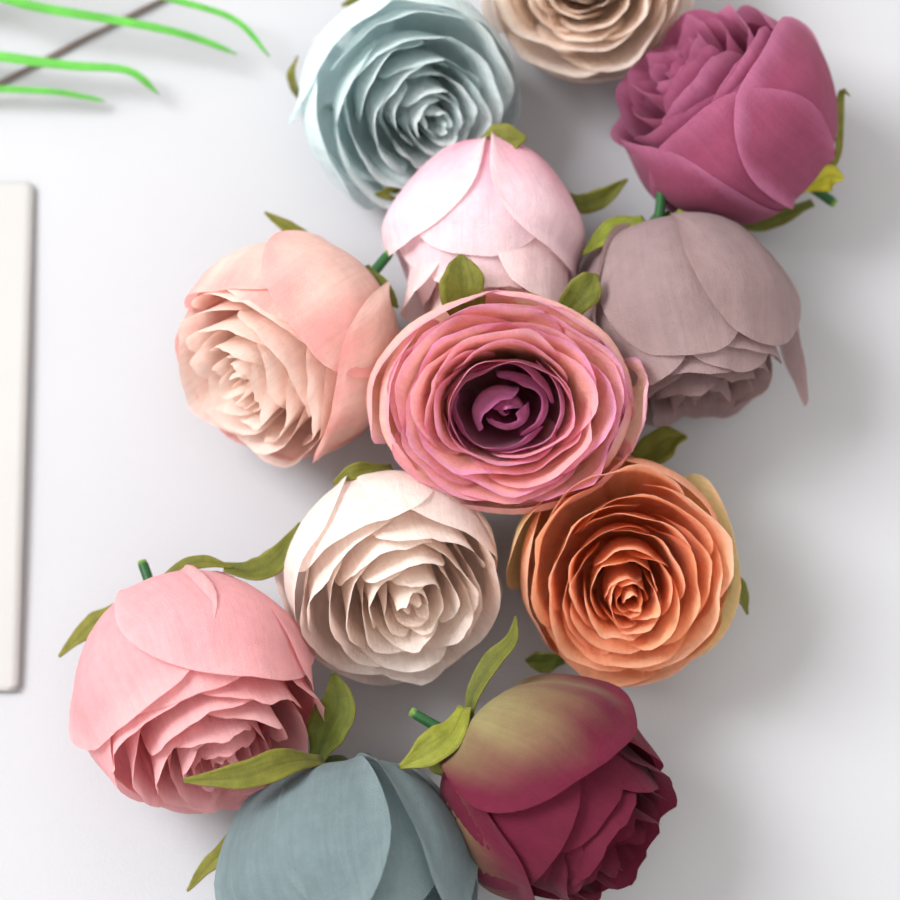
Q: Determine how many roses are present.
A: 12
